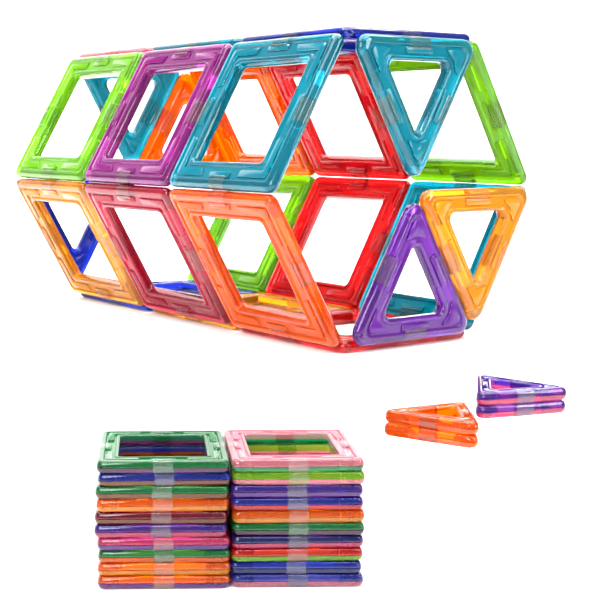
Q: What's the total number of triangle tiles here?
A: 10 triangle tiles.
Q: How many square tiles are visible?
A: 38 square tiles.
